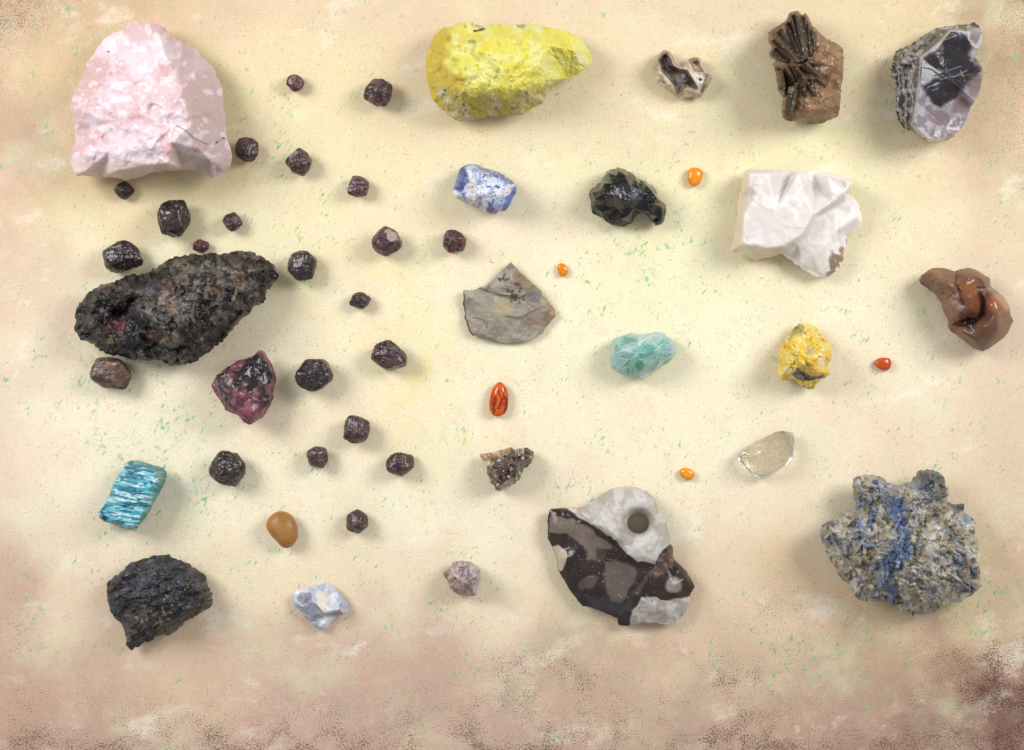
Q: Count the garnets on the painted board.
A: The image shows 23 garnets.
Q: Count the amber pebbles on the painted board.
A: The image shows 5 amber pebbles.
